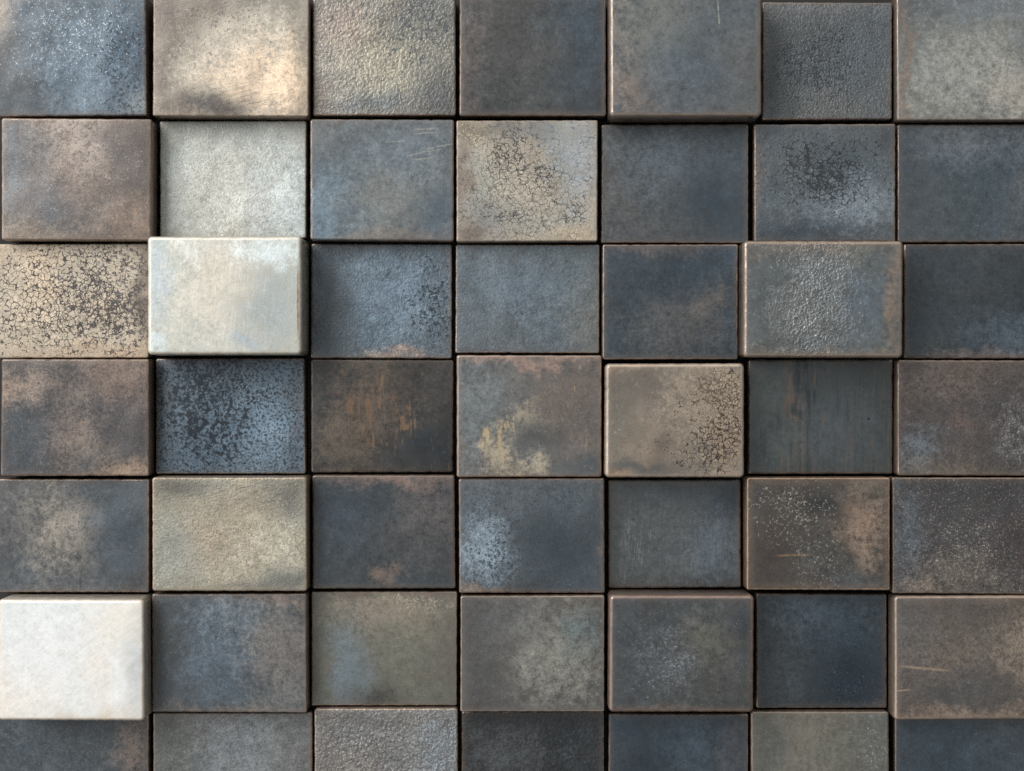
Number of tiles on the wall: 49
